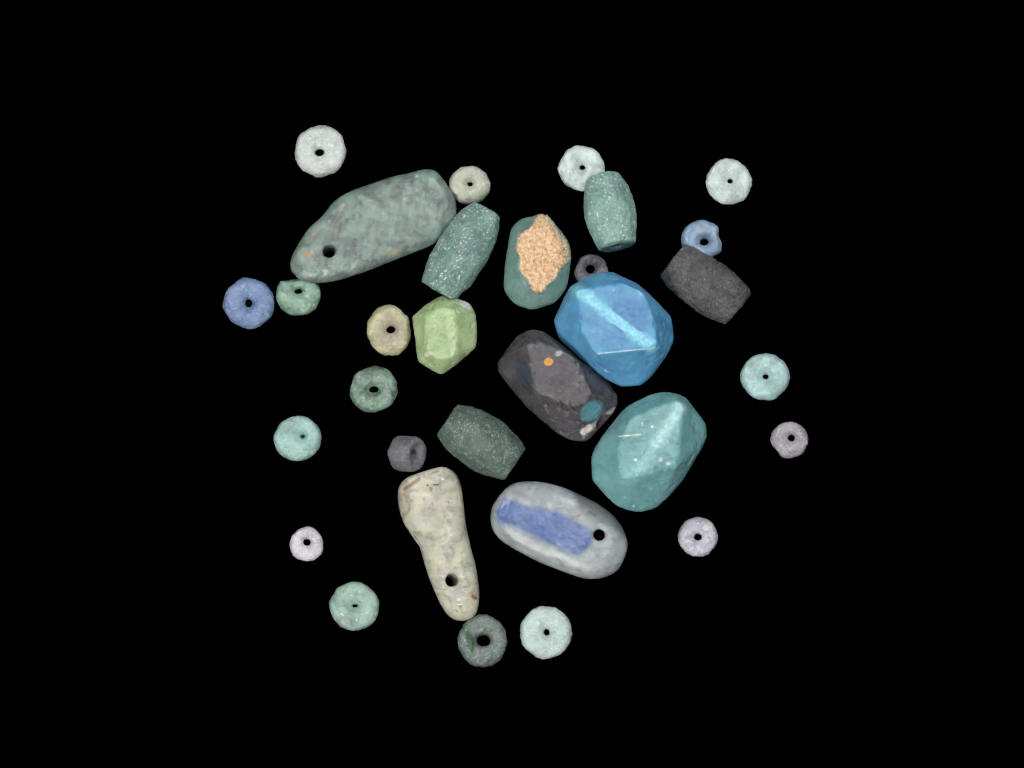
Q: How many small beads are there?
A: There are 19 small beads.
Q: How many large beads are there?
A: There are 12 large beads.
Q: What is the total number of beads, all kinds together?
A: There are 31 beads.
